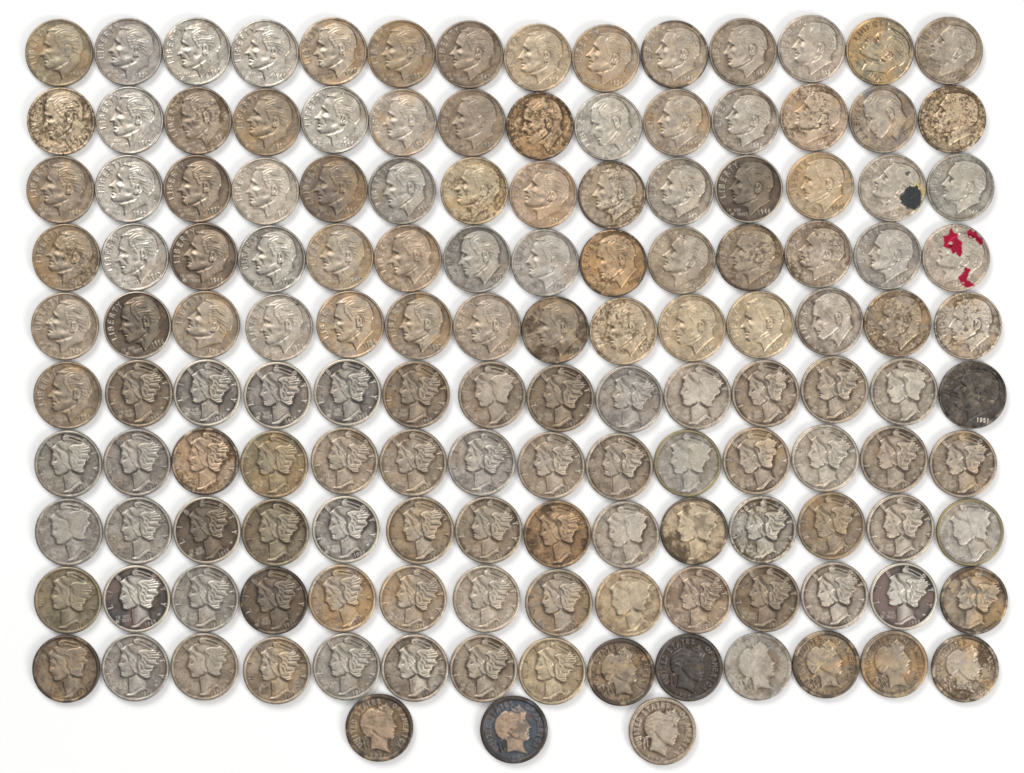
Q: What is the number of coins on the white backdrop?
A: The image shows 143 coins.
